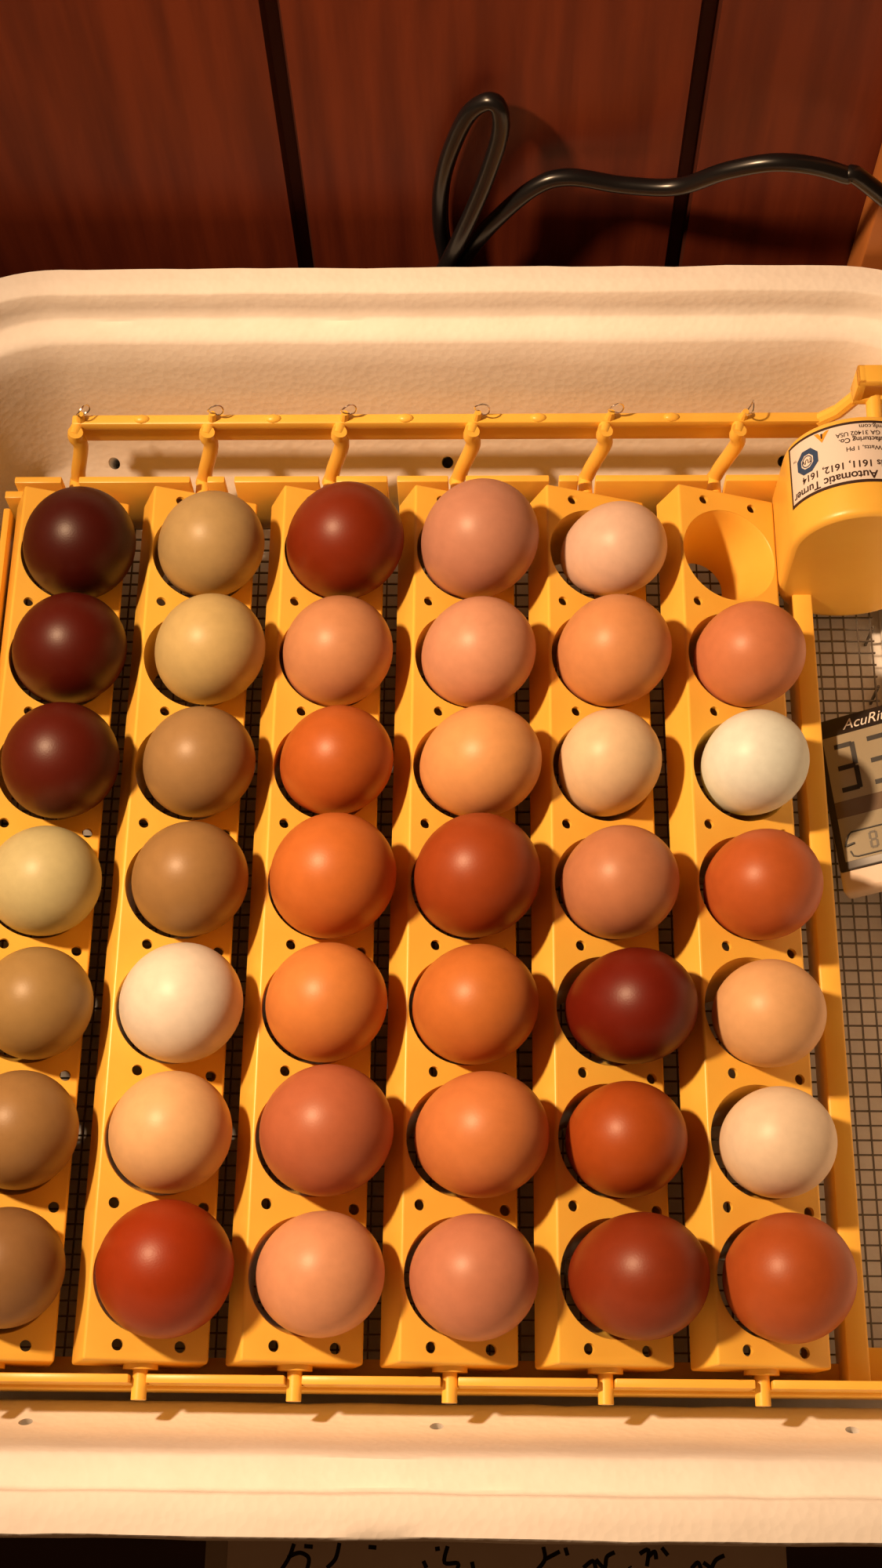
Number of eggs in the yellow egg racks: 41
